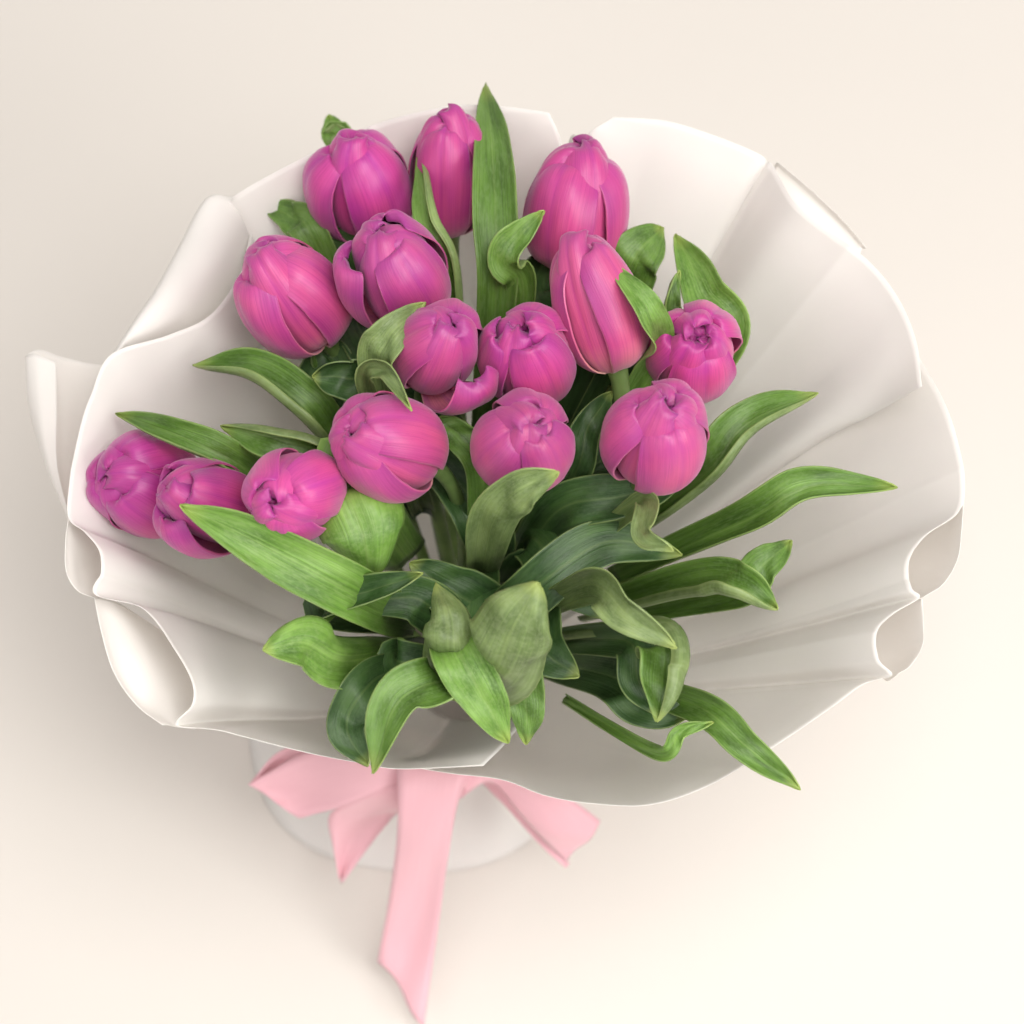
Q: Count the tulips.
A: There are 15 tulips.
